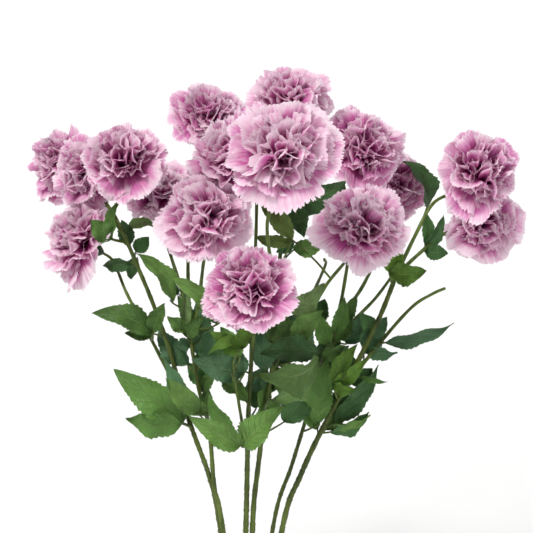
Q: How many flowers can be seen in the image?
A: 16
